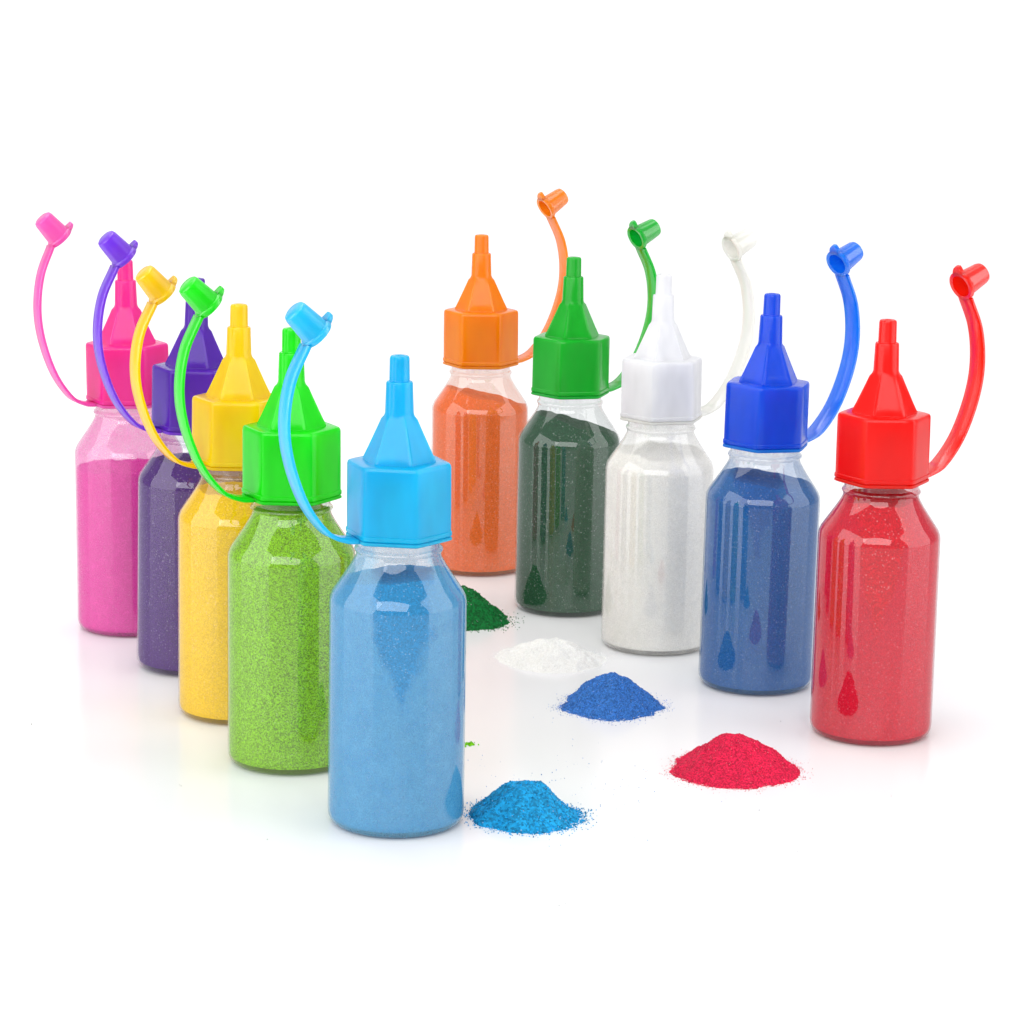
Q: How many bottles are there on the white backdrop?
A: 10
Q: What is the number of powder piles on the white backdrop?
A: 5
